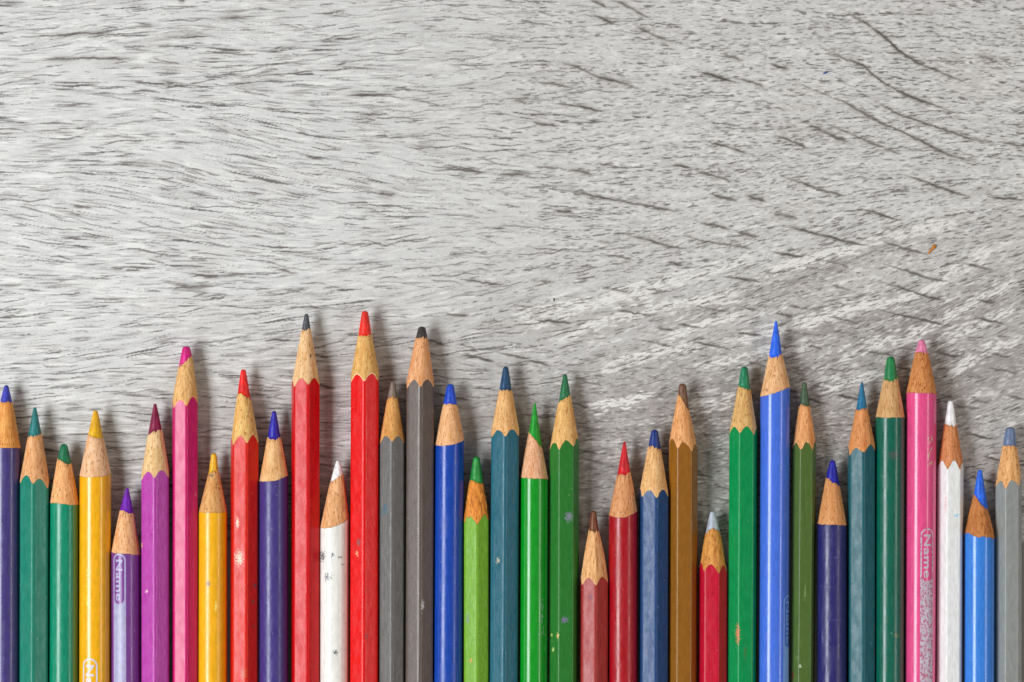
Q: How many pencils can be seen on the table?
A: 35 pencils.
